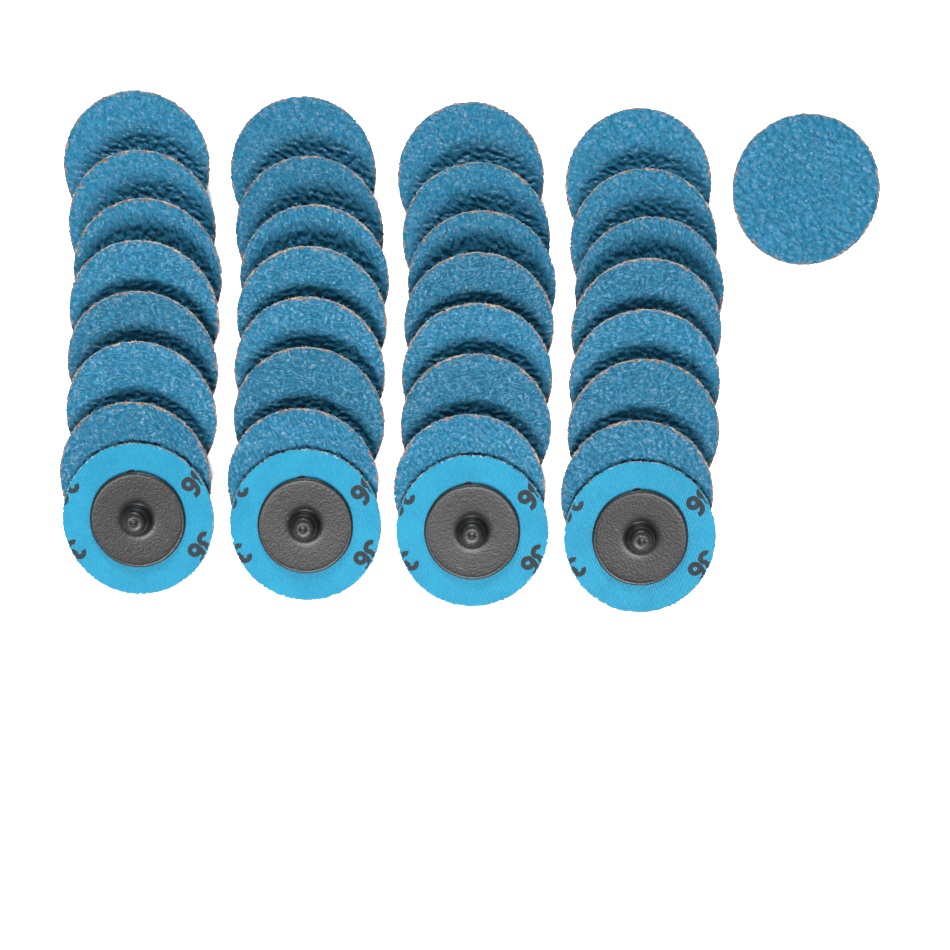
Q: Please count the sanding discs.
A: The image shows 33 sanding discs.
